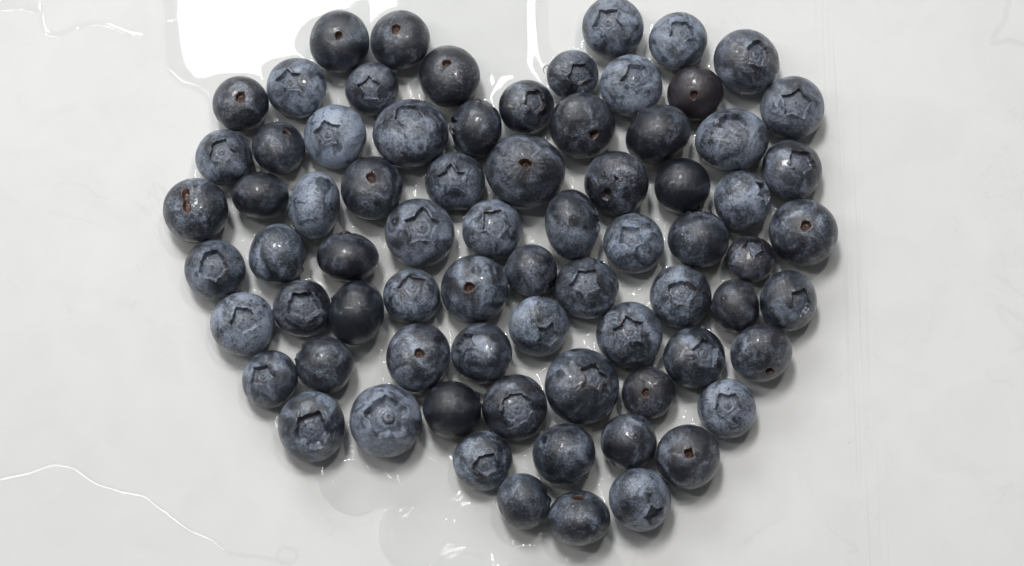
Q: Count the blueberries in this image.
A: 74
